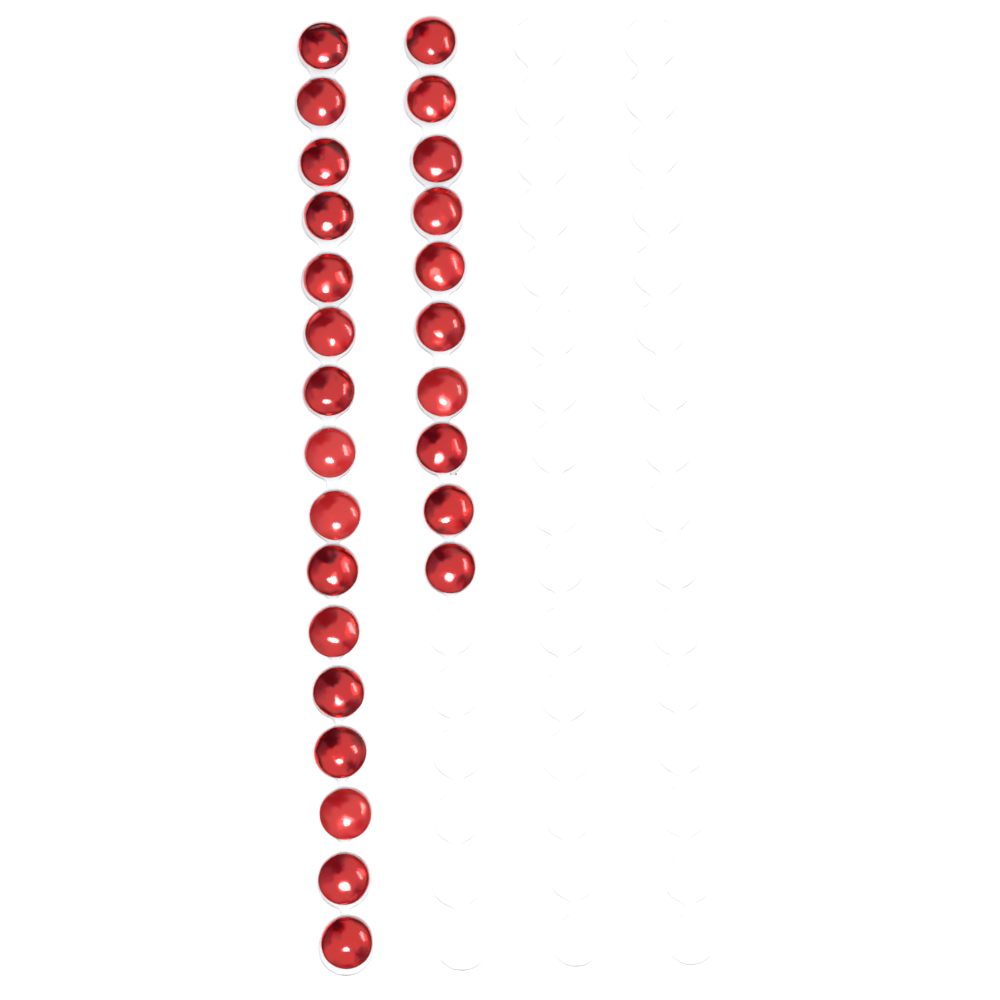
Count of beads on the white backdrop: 26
